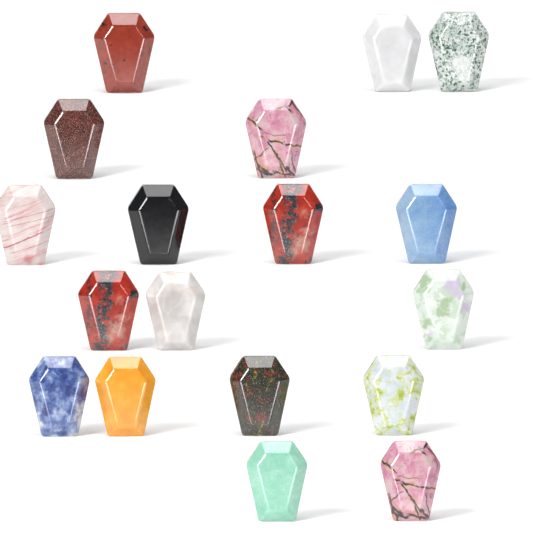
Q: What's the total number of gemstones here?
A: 18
